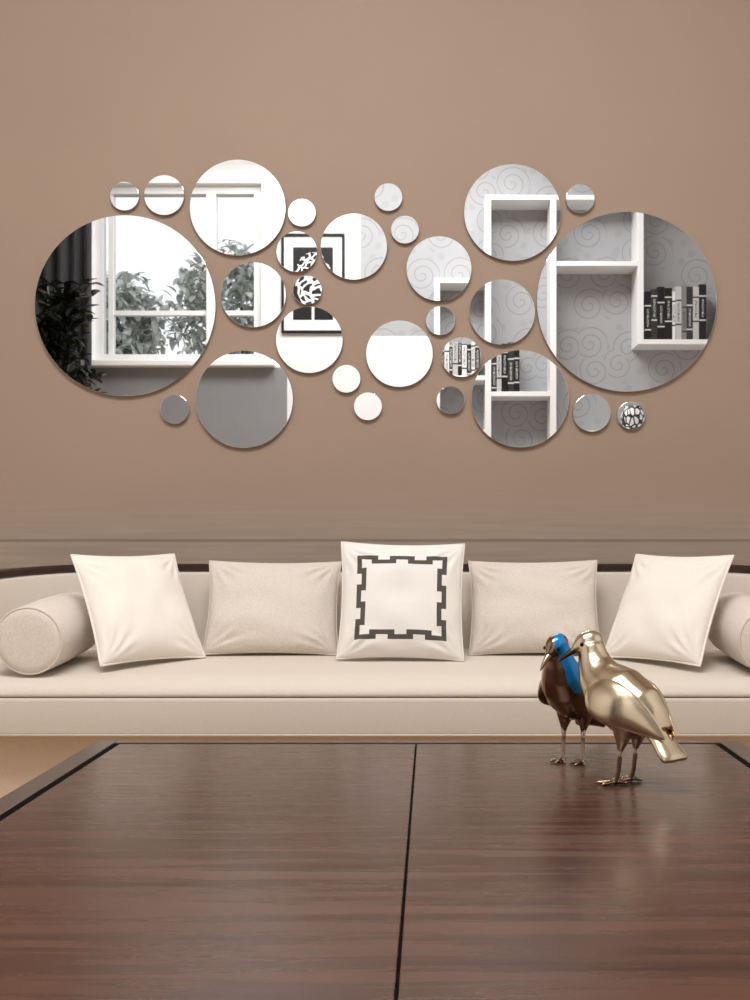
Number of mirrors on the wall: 28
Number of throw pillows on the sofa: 5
